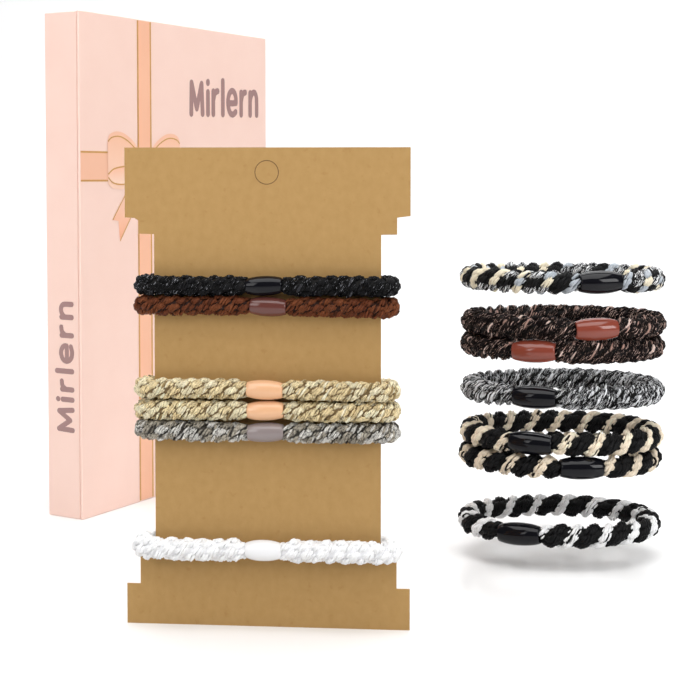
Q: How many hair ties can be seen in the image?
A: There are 13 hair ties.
